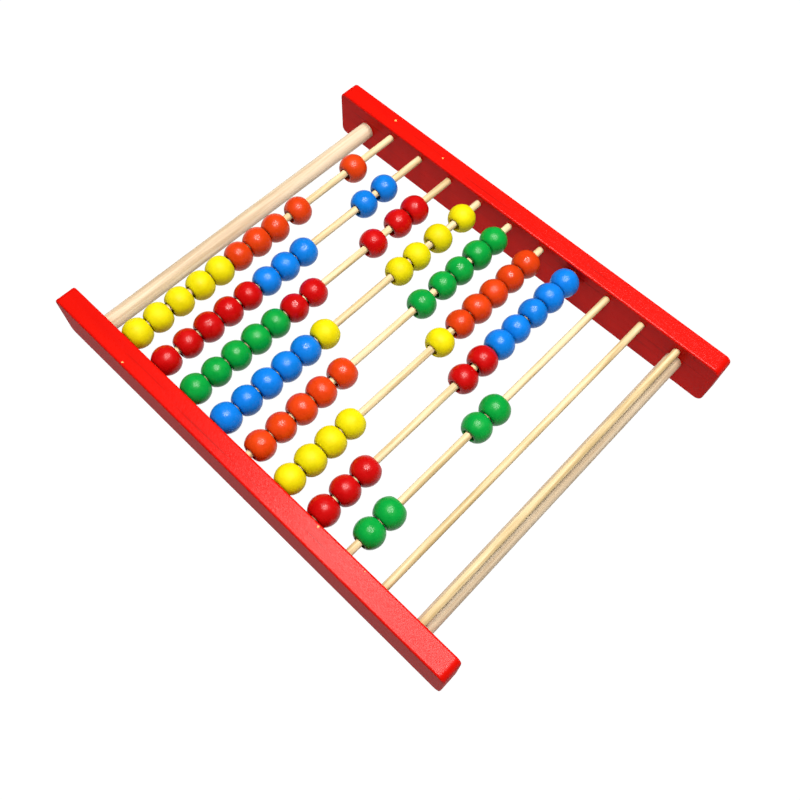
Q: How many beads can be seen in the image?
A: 74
